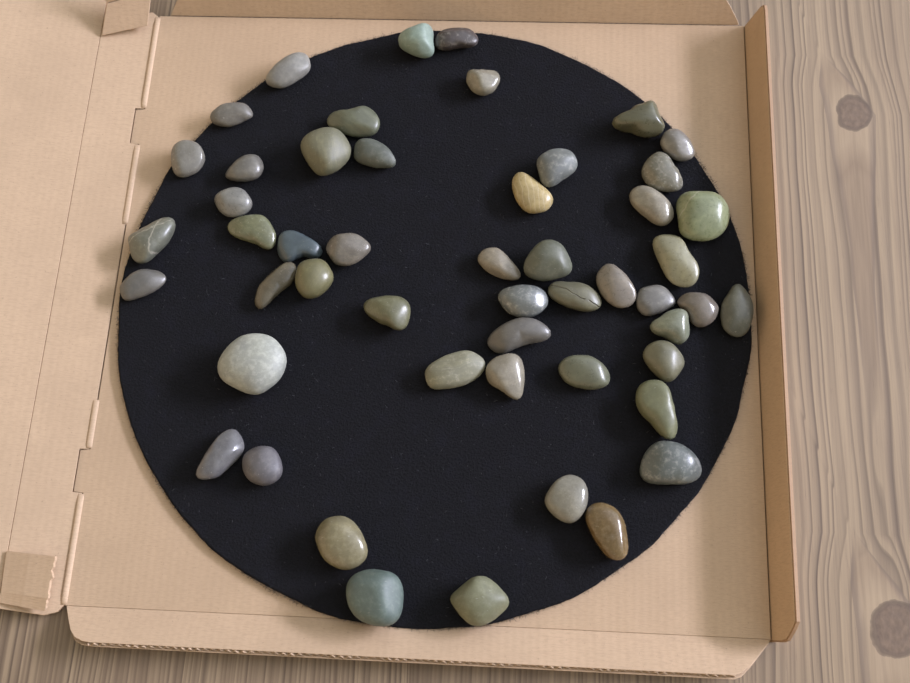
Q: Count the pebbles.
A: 51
